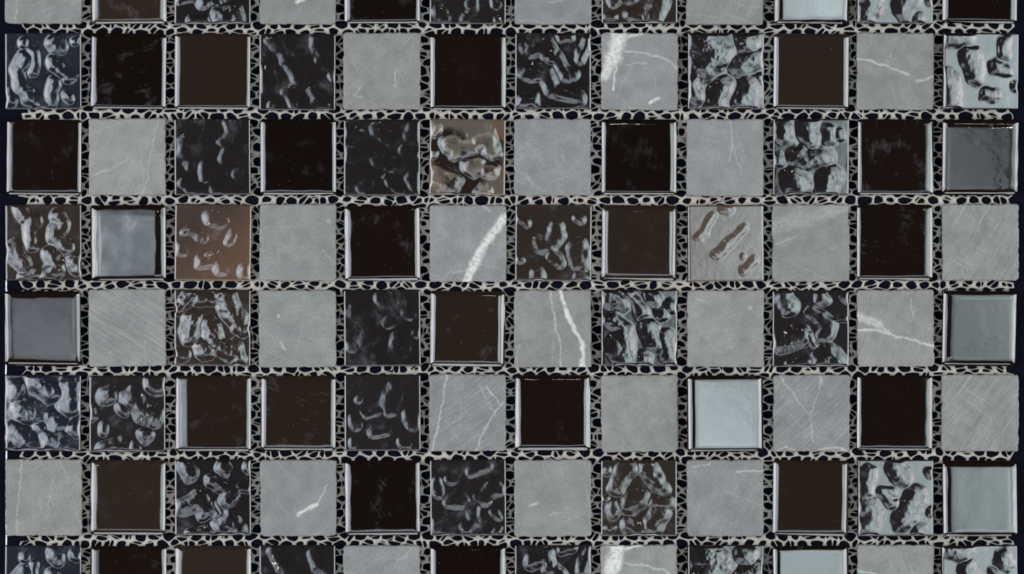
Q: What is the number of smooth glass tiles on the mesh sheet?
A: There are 33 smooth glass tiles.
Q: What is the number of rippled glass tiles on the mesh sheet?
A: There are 33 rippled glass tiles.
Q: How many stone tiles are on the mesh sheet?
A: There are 30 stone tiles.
